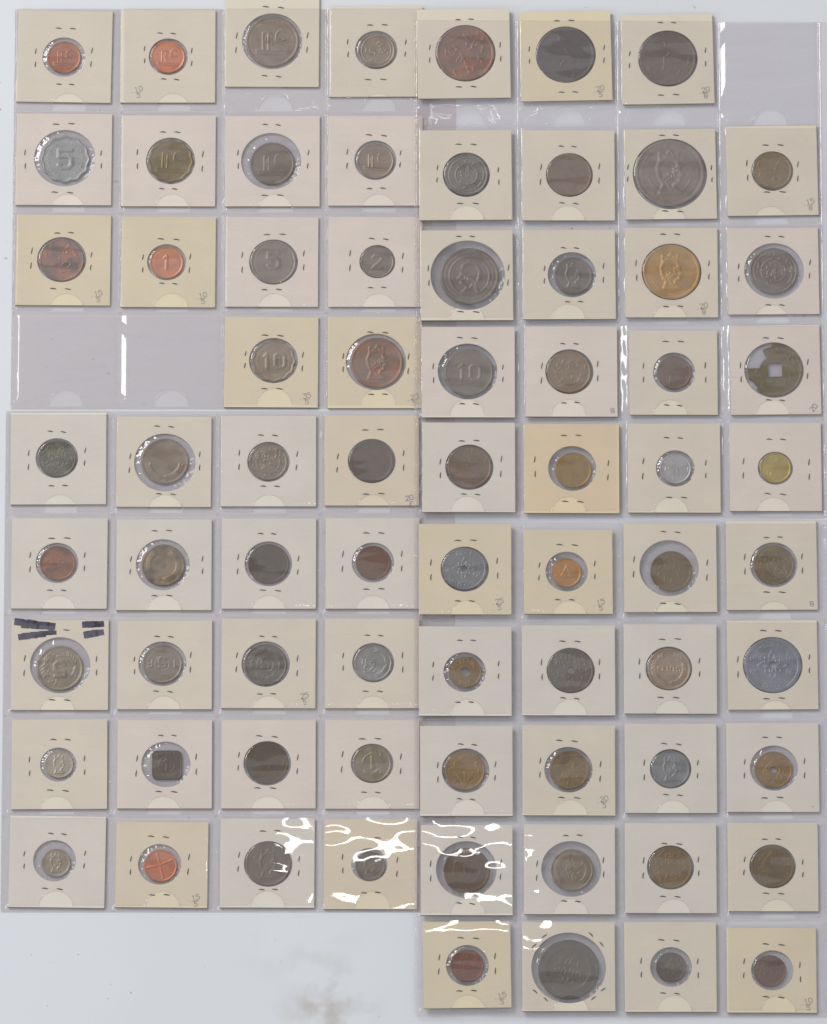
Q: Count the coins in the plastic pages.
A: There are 73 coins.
